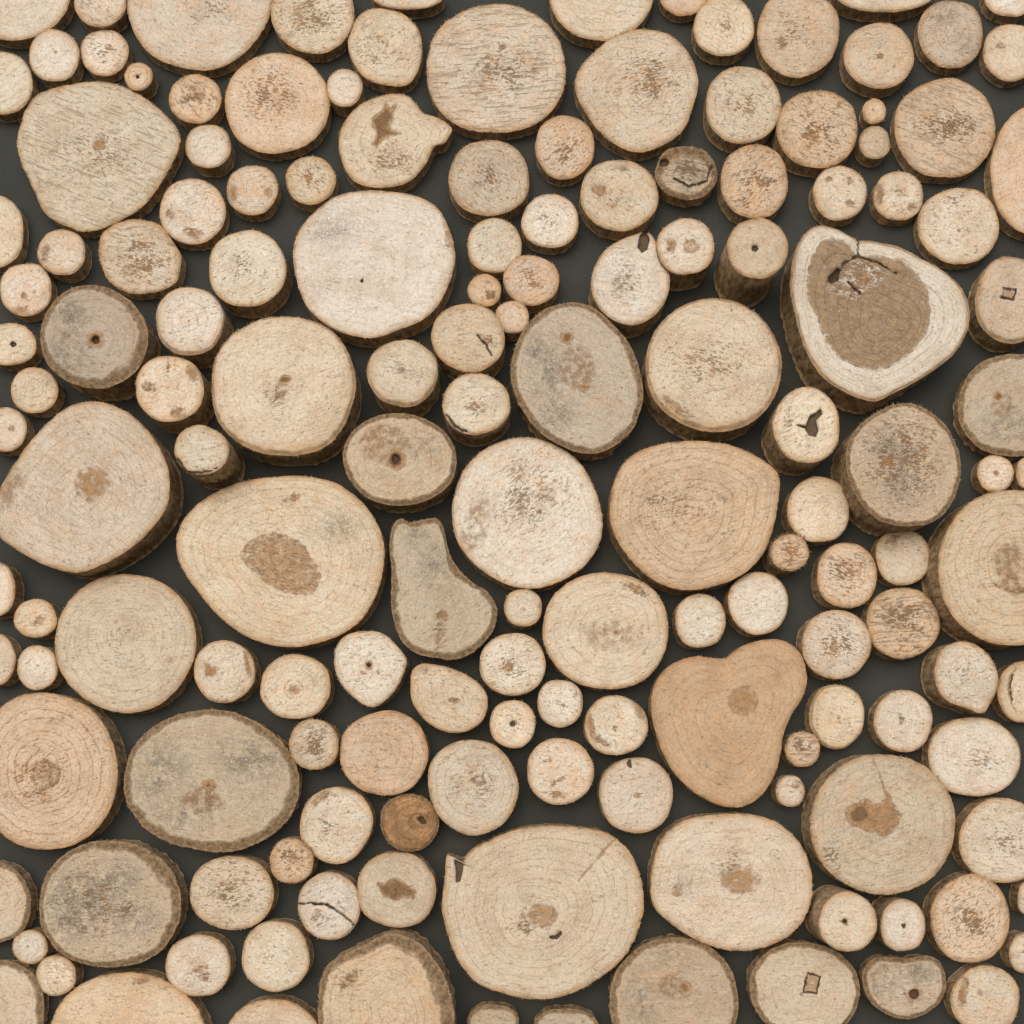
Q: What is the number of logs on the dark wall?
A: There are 154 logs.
